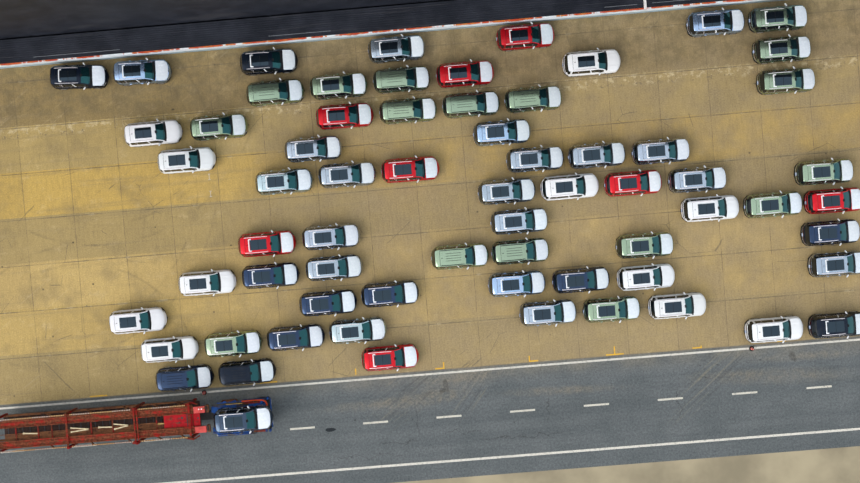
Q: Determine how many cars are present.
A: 67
